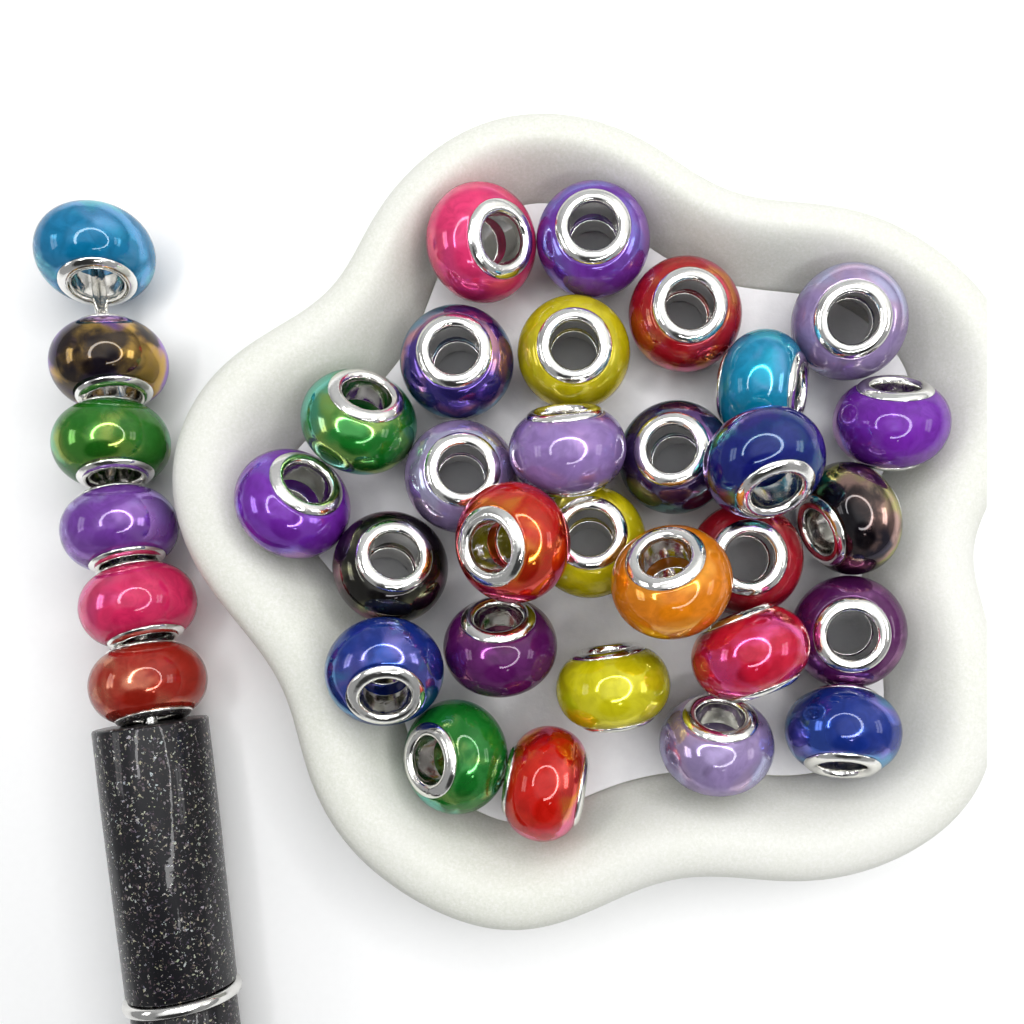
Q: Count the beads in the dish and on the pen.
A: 35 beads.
